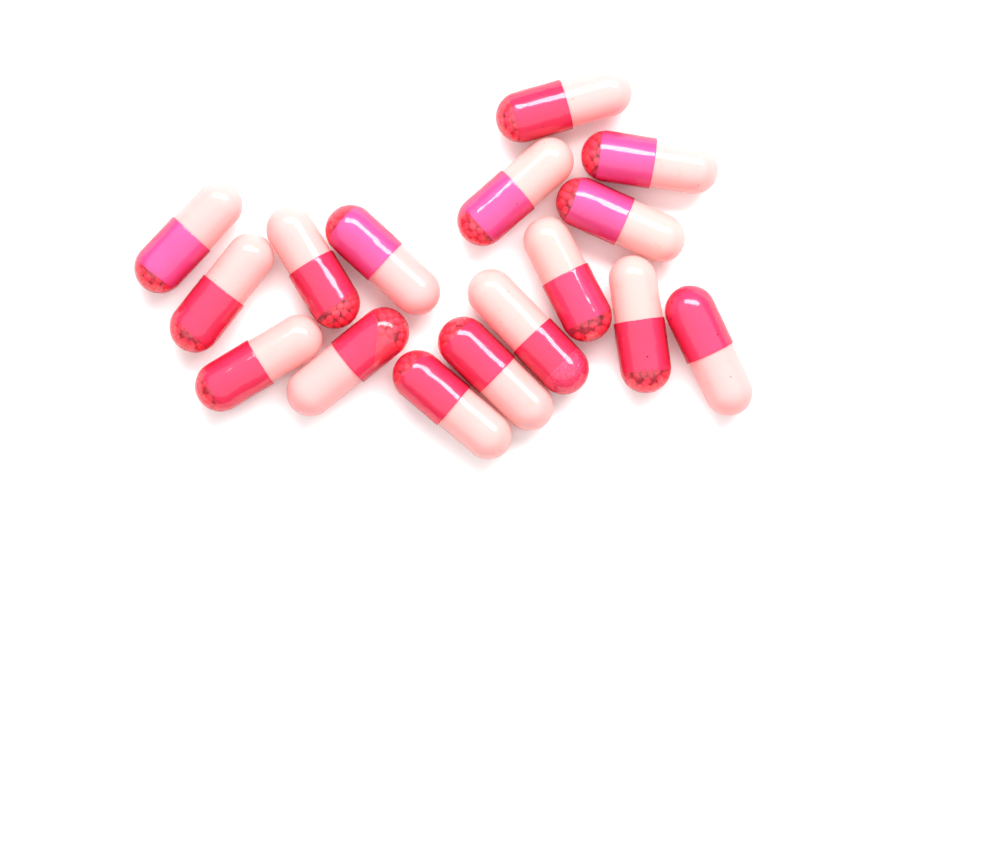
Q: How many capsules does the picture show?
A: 16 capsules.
